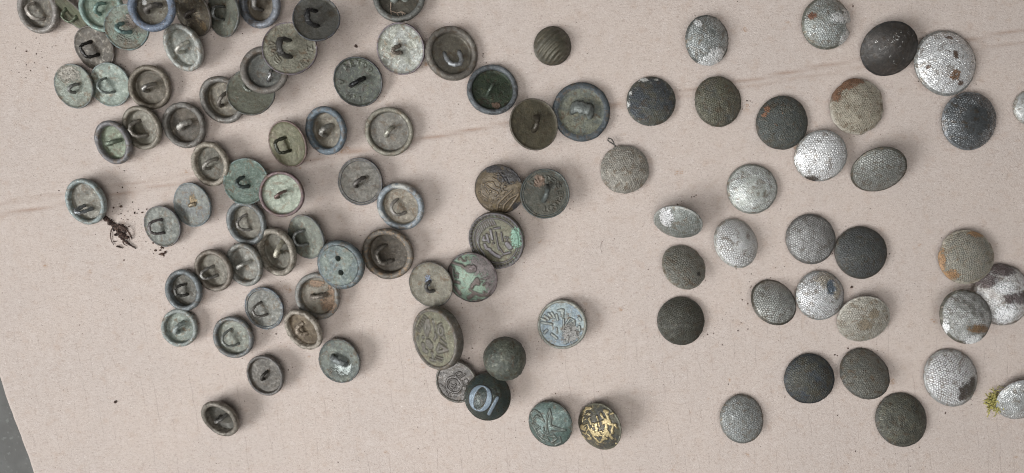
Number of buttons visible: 100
